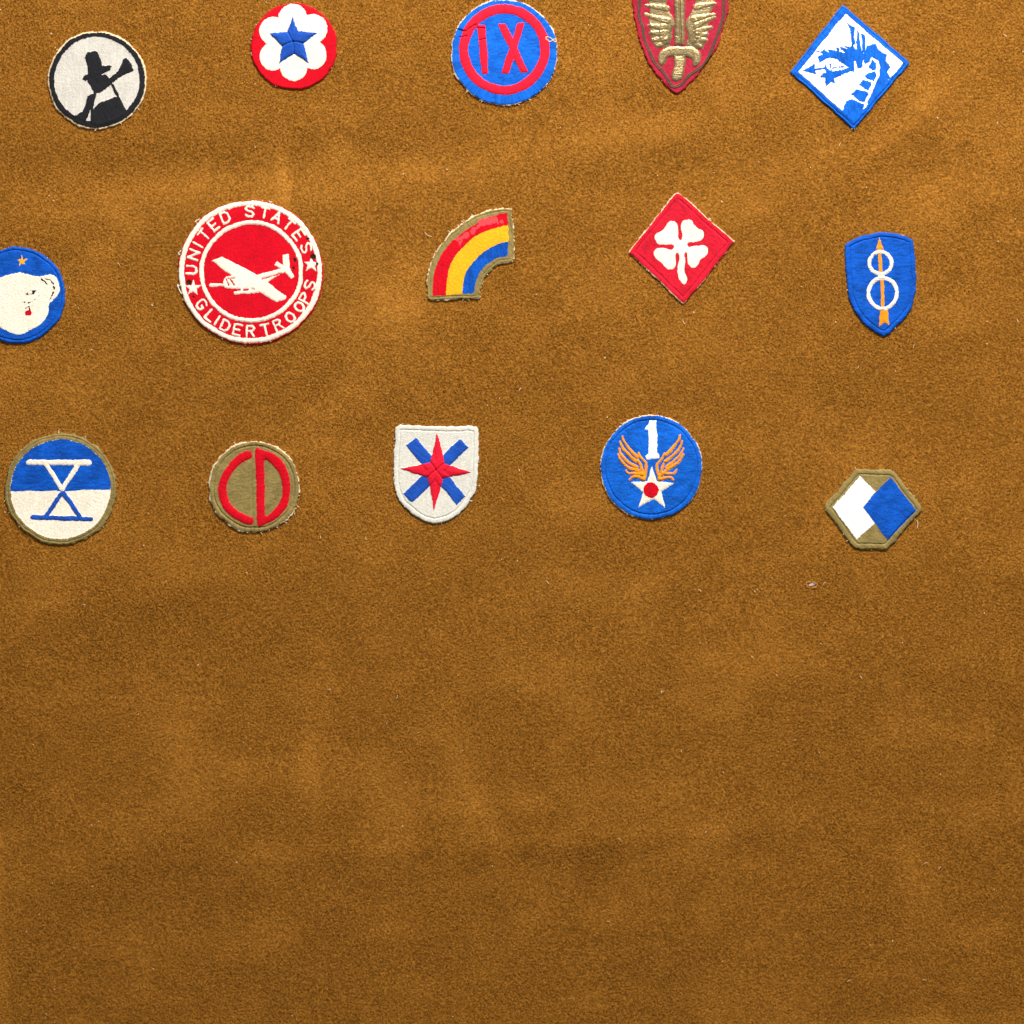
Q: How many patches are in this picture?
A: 15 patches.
